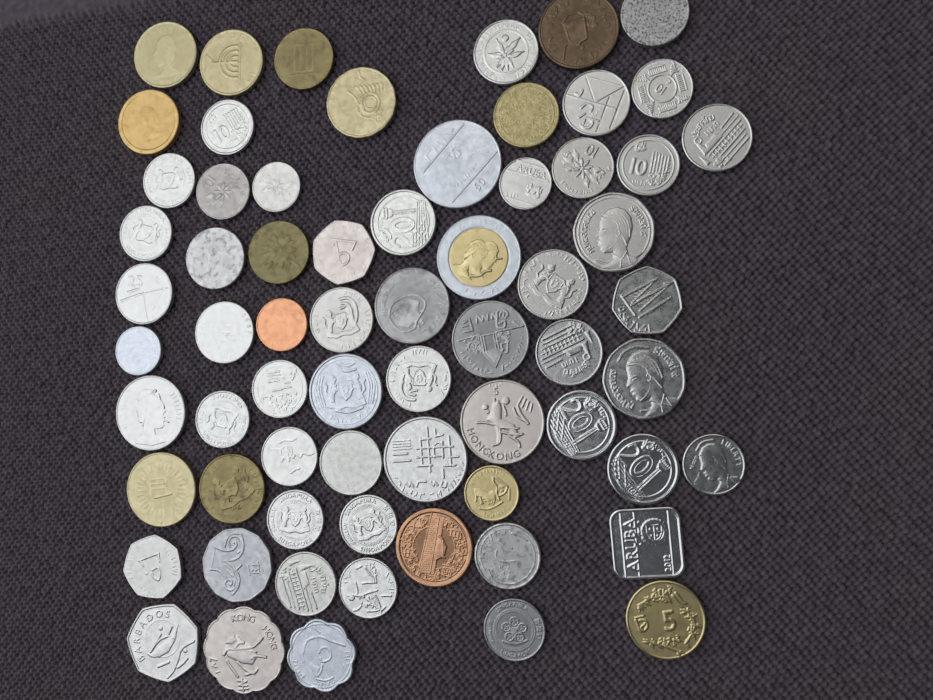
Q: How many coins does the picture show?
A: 67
